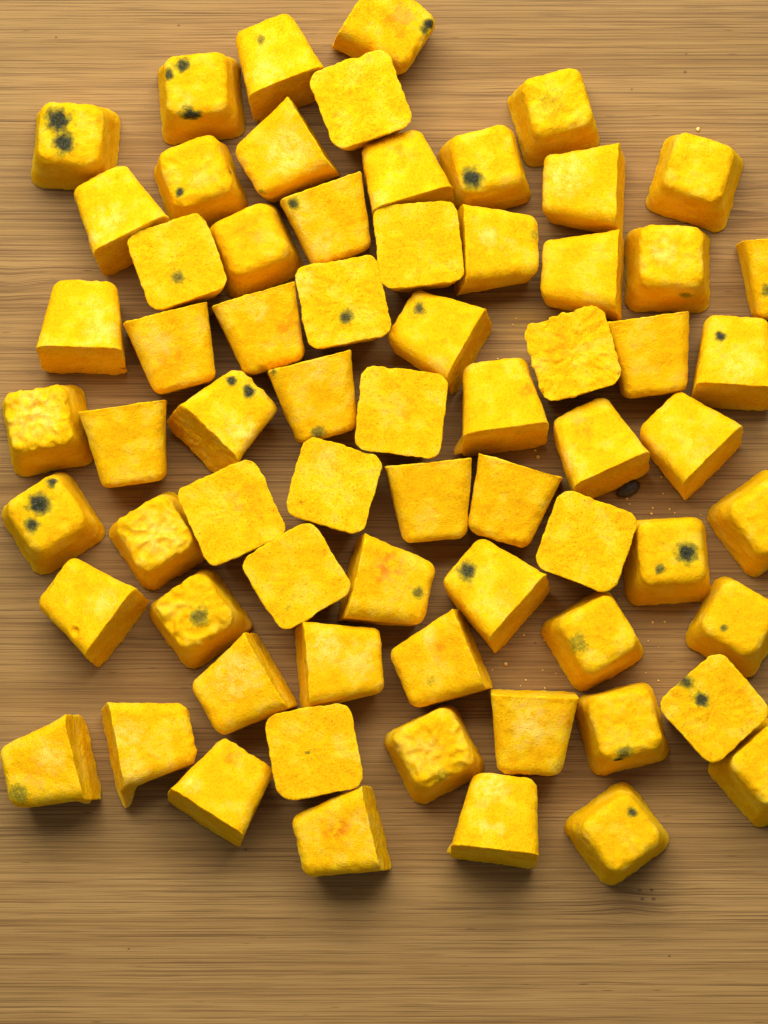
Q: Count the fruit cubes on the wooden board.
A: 68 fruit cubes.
